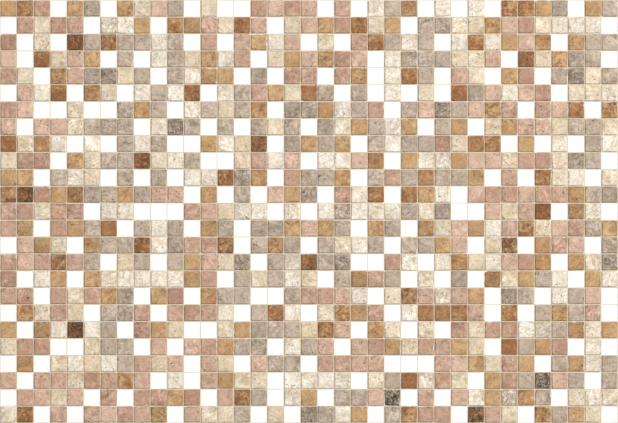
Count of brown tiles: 169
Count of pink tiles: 186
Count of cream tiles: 199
